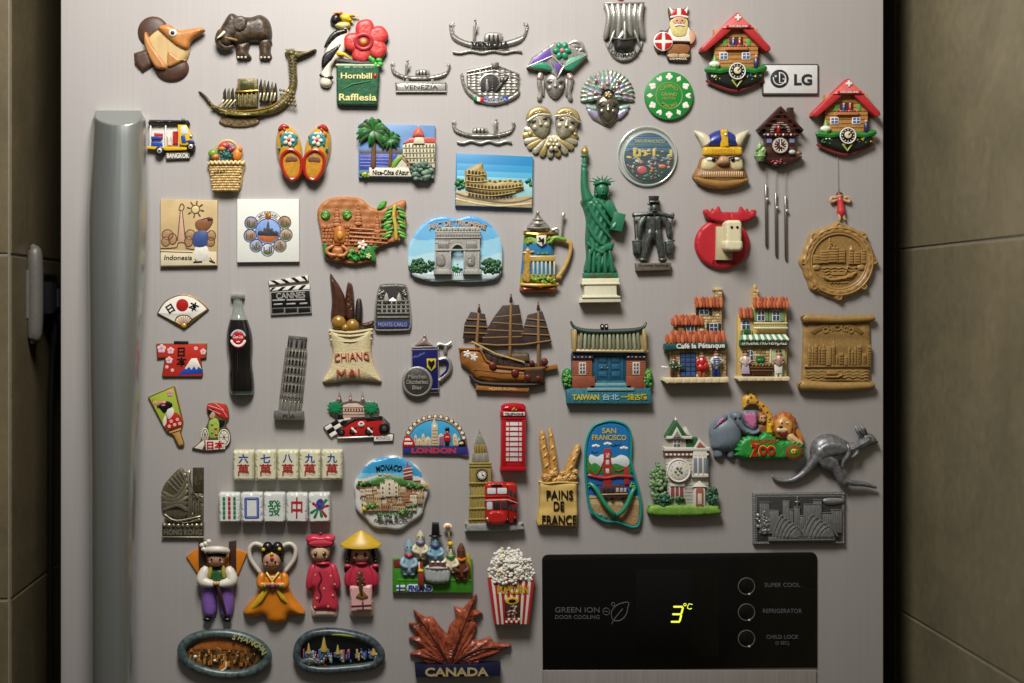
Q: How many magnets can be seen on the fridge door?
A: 79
